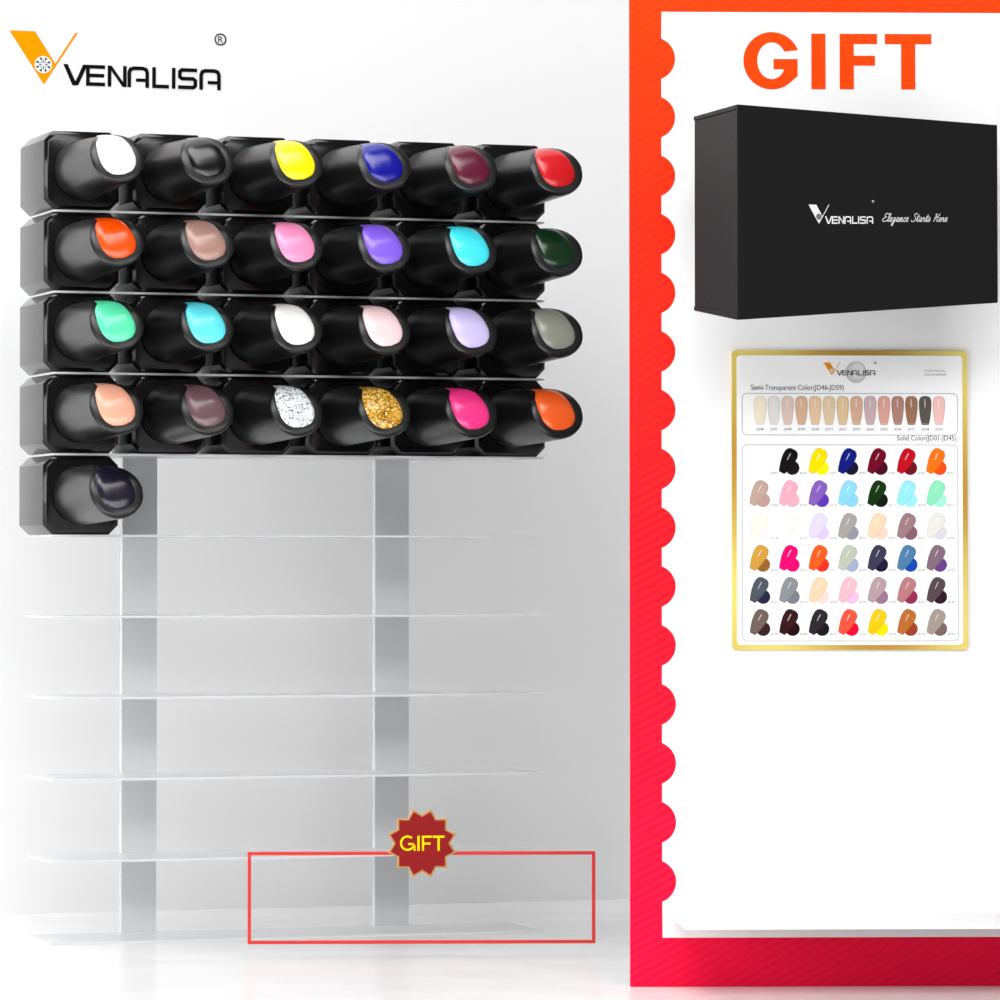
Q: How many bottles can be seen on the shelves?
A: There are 25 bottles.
